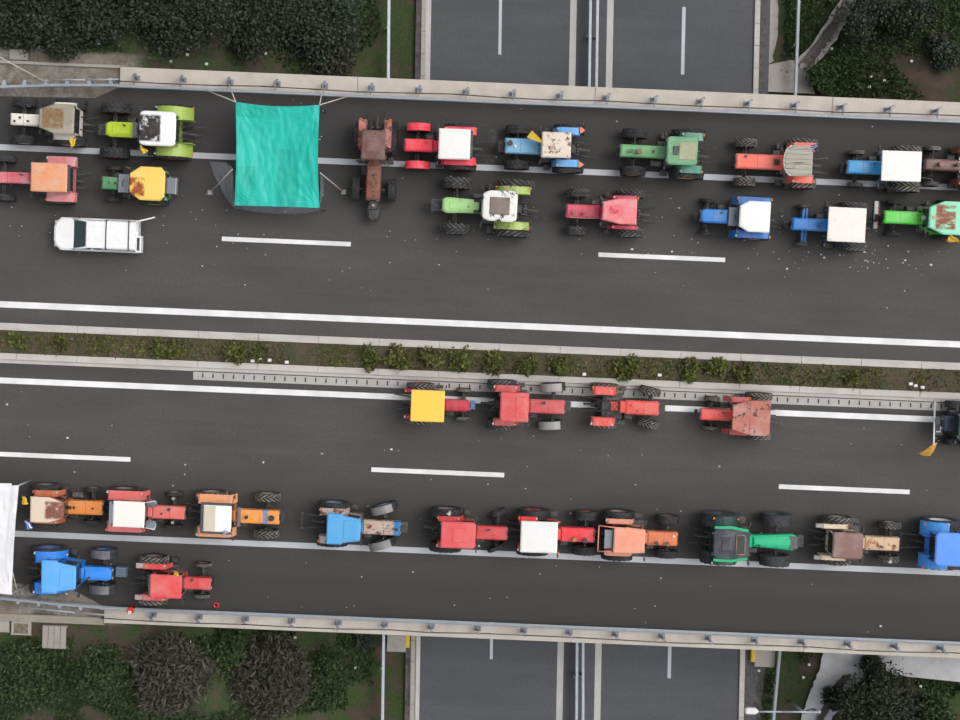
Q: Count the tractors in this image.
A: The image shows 33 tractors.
